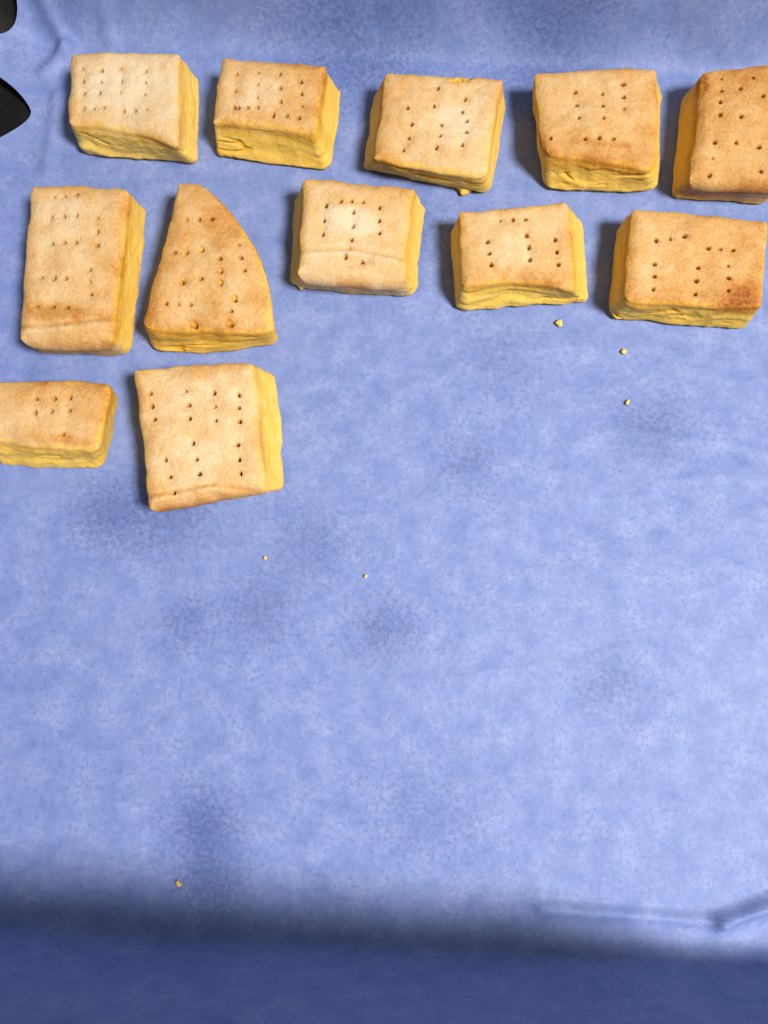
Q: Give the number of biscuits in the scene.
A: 12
